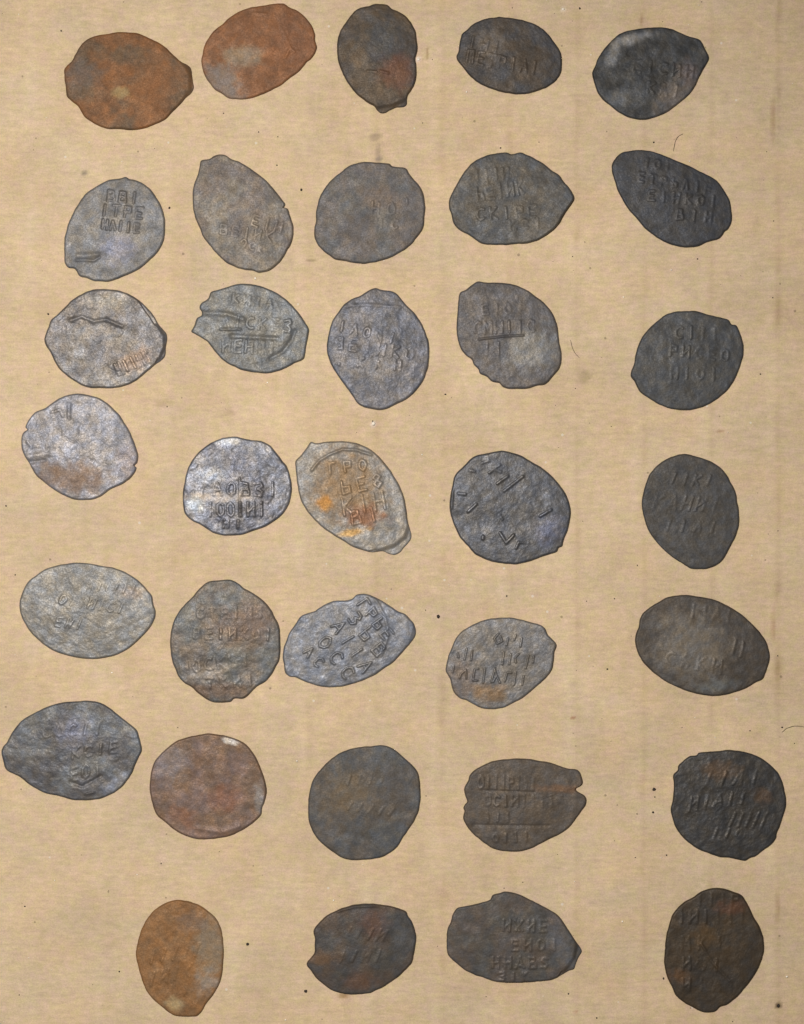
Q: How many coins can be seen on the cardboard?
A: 34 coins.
